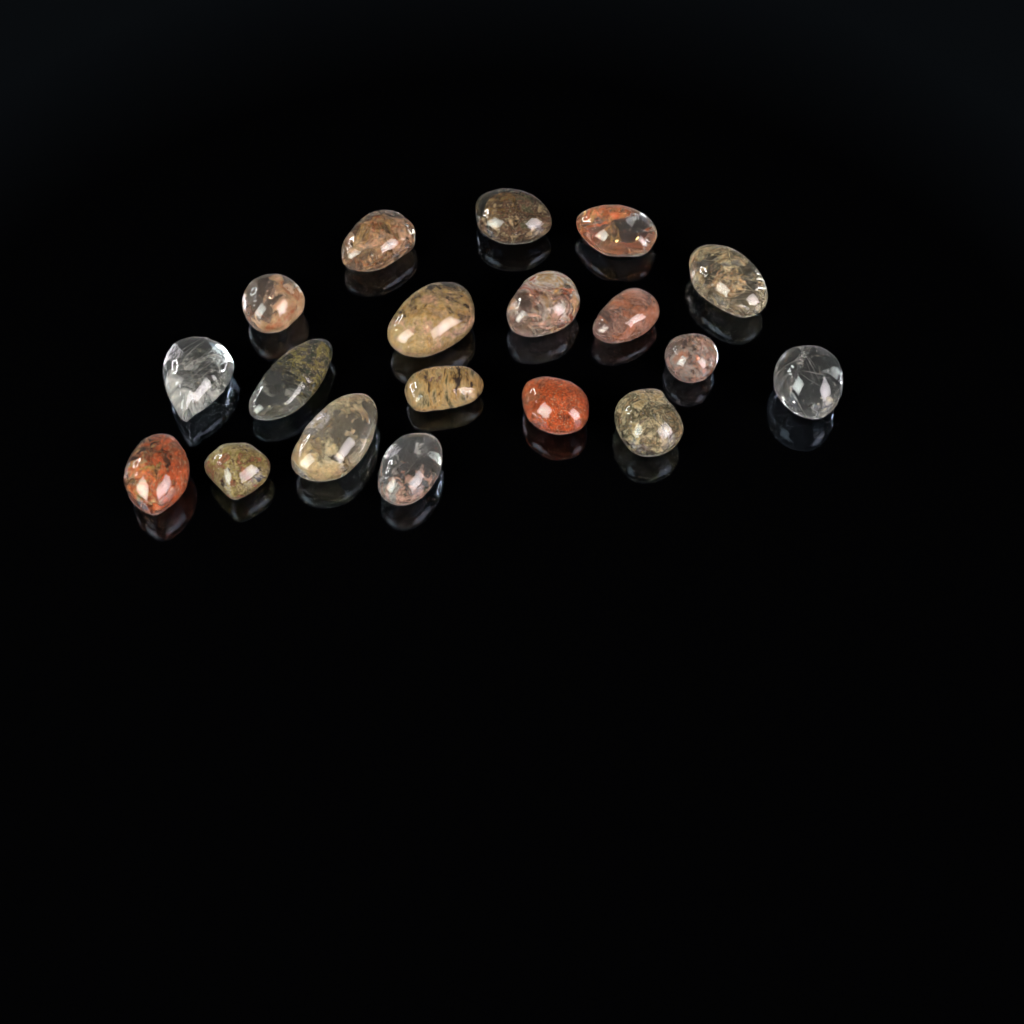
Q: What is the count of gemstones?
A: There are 19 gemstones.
